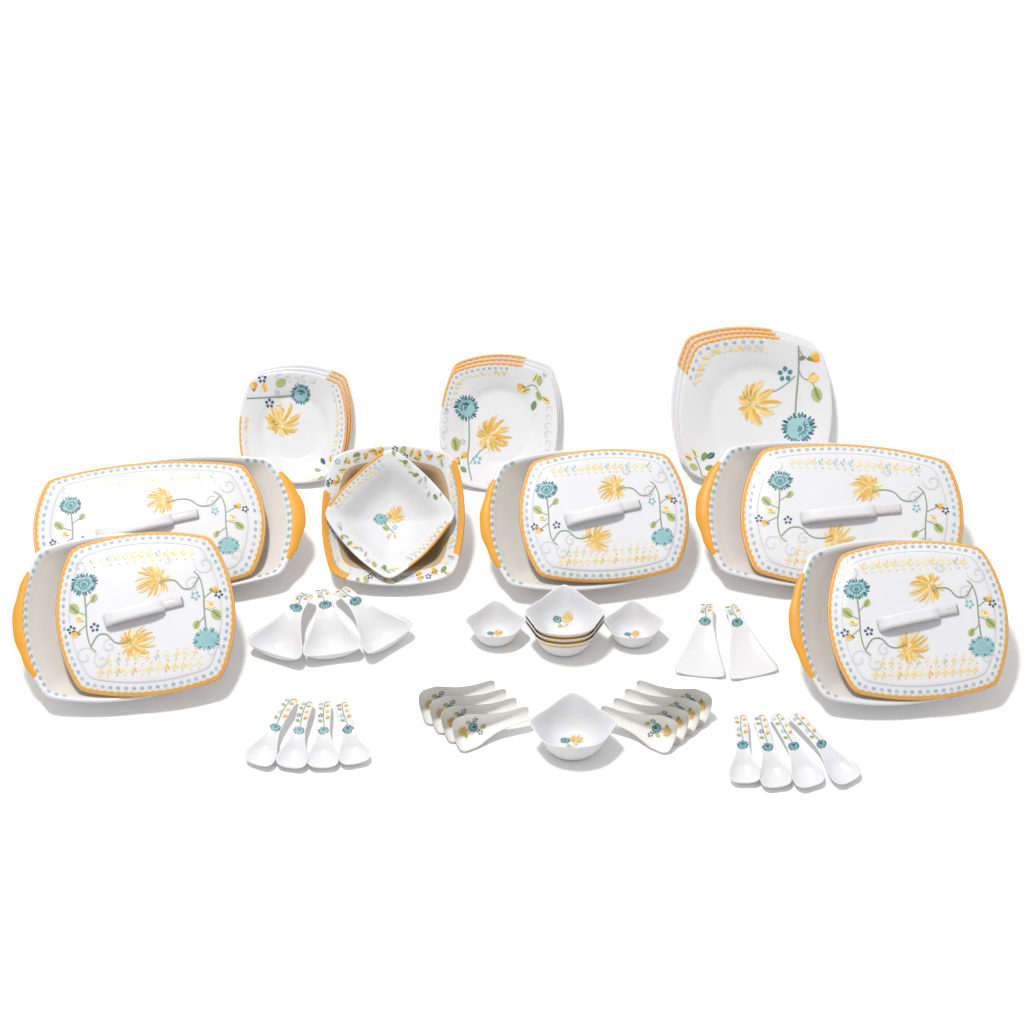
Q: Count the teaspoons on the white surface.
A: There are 8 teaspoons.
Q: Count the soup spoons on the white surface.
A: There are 8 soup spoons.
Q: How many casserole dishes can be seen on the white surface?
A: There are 5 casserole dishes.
